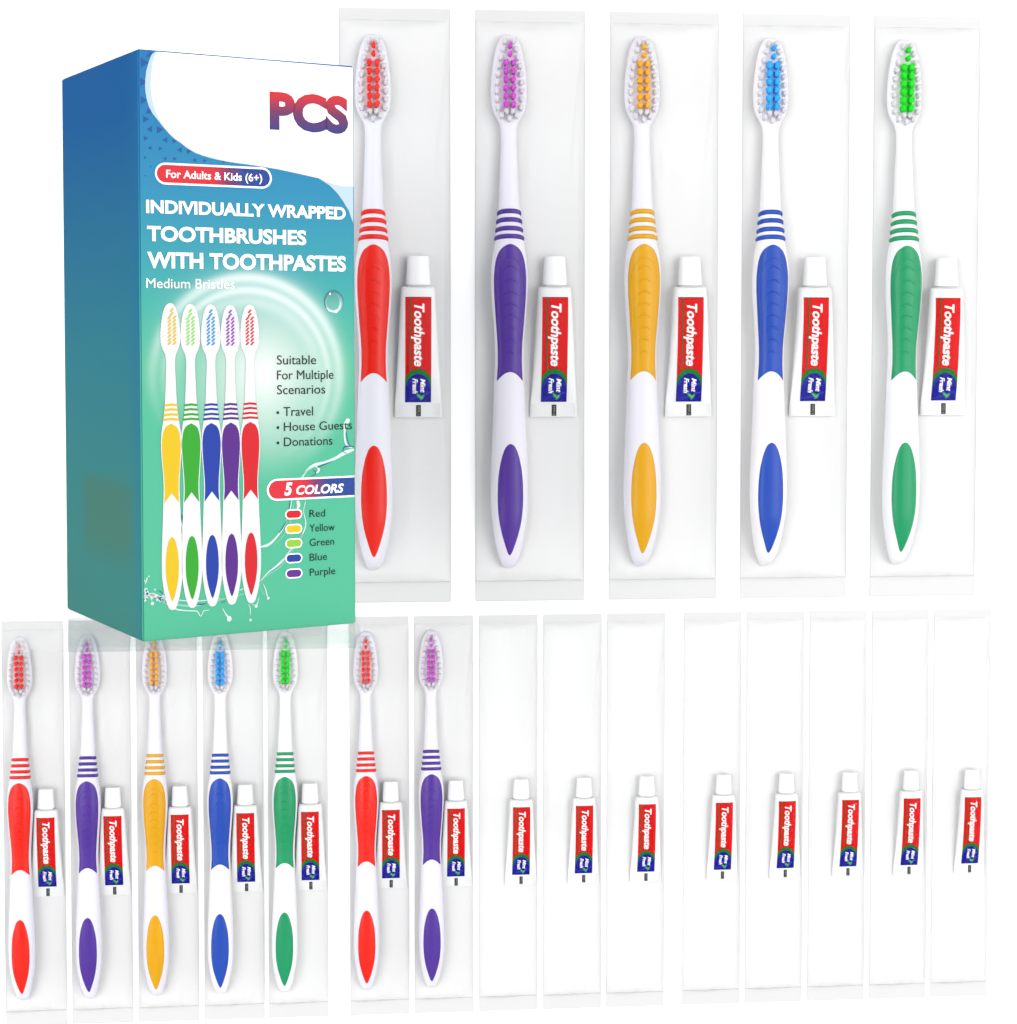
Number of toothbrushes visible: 12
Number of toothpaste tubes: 20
